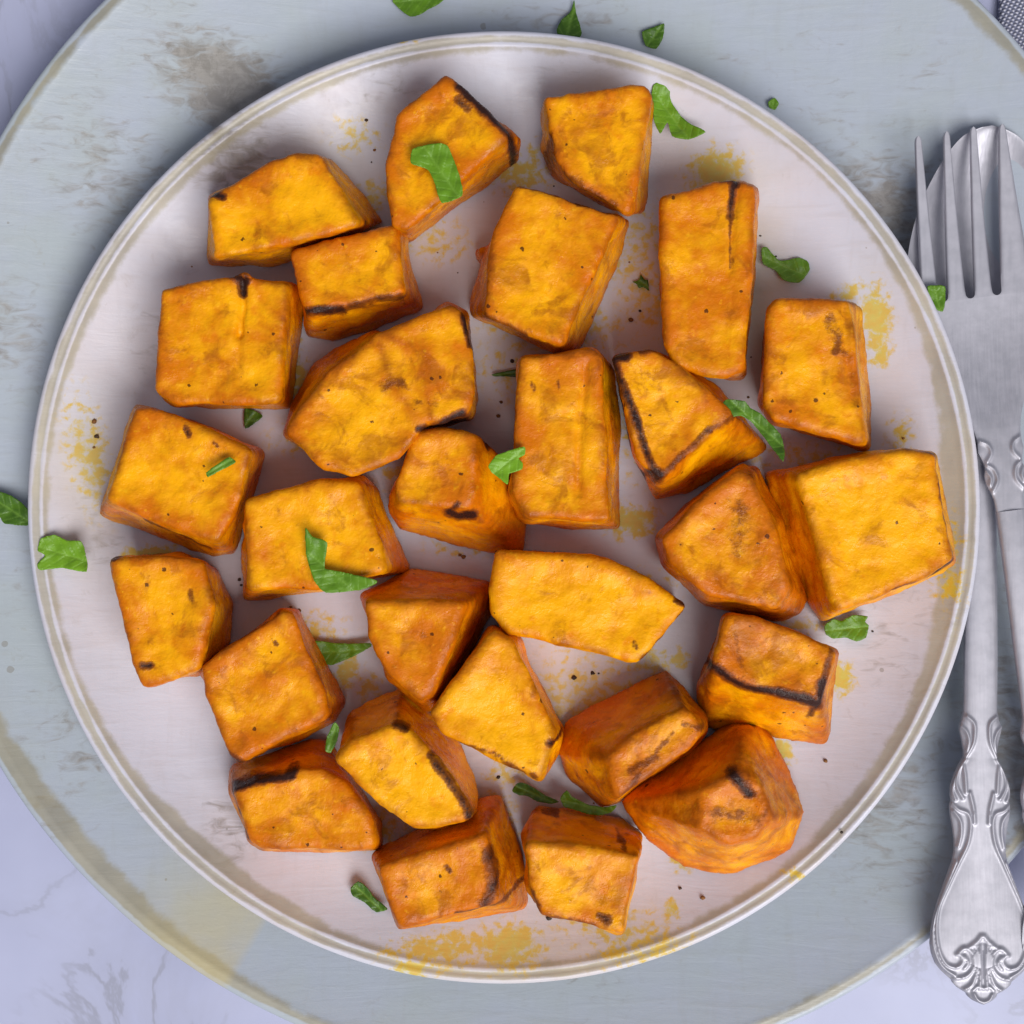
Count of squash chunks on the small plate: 28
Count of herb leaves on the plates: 23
